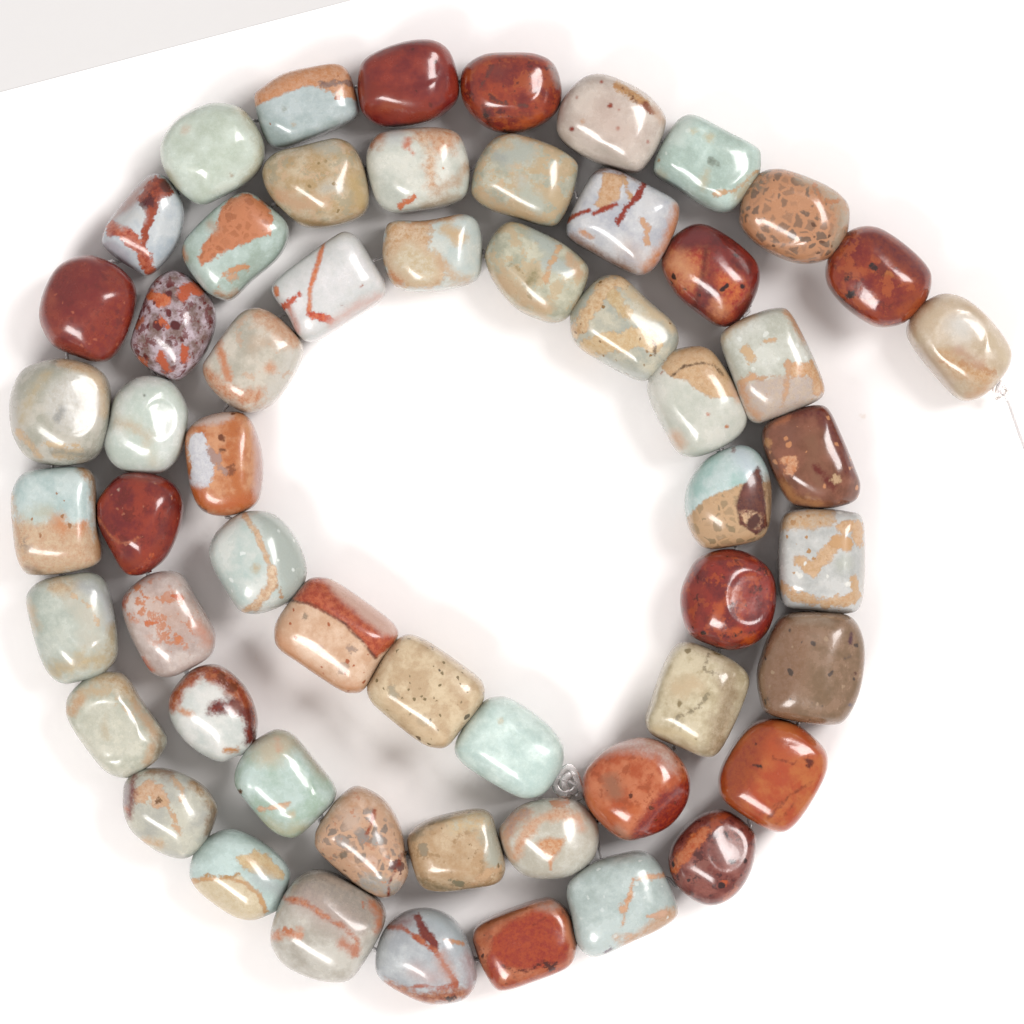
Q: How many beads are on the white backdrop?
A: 57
